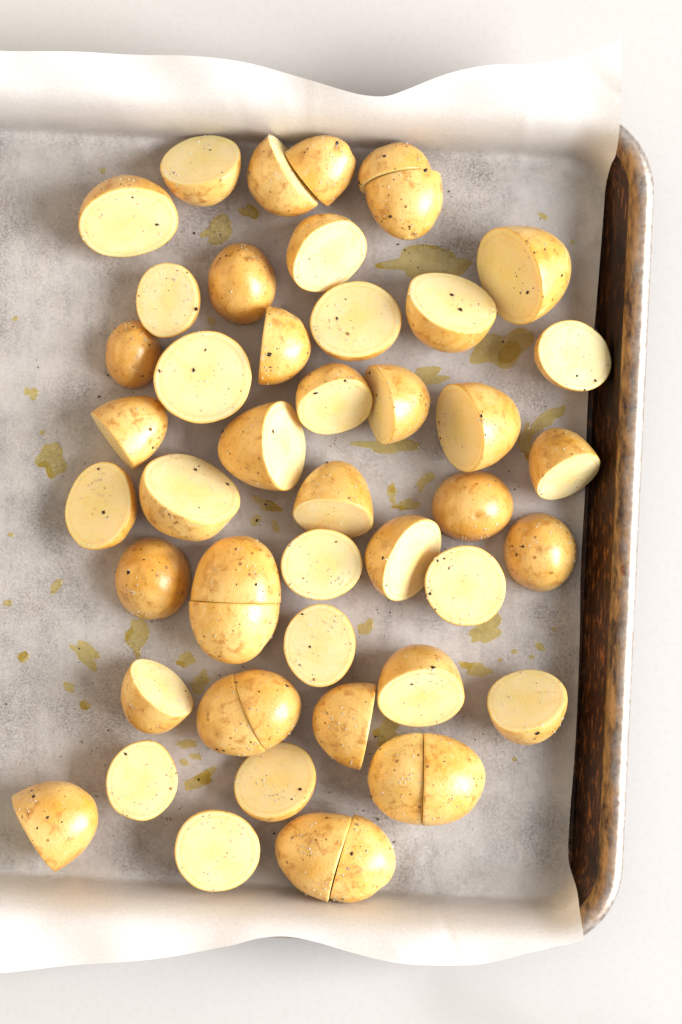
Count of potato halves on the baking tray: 48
